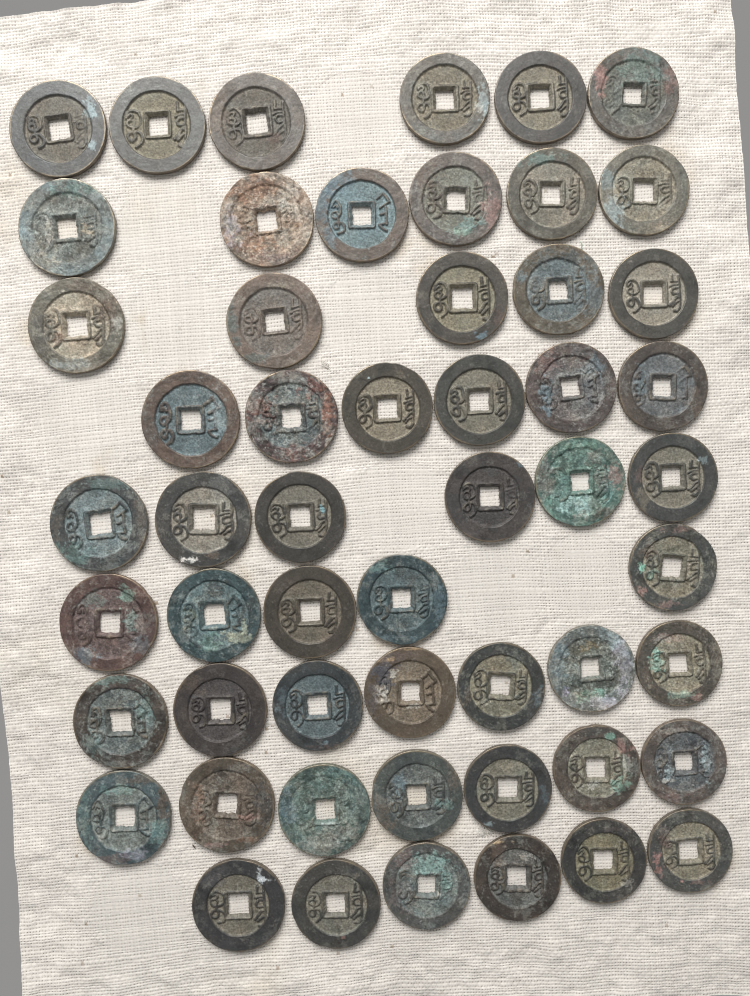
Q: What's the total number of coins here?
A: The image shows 54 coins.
